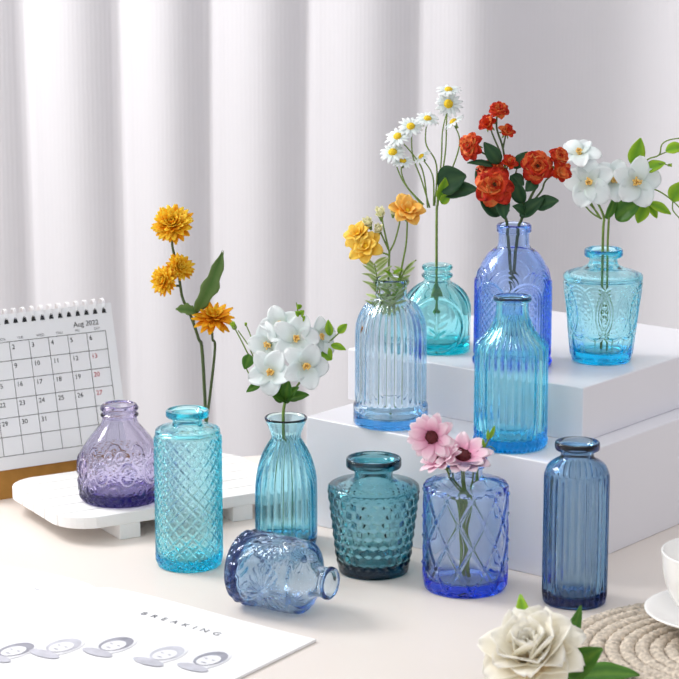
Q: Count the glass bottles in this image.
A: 12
